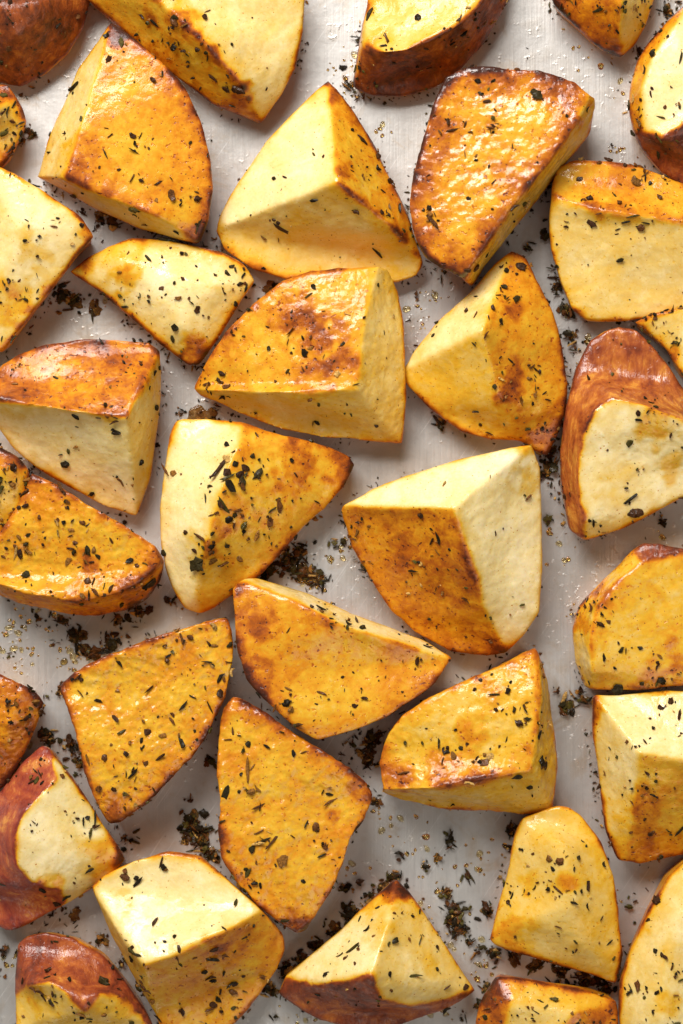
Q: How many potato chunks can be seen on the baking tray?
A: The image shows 35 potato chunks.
